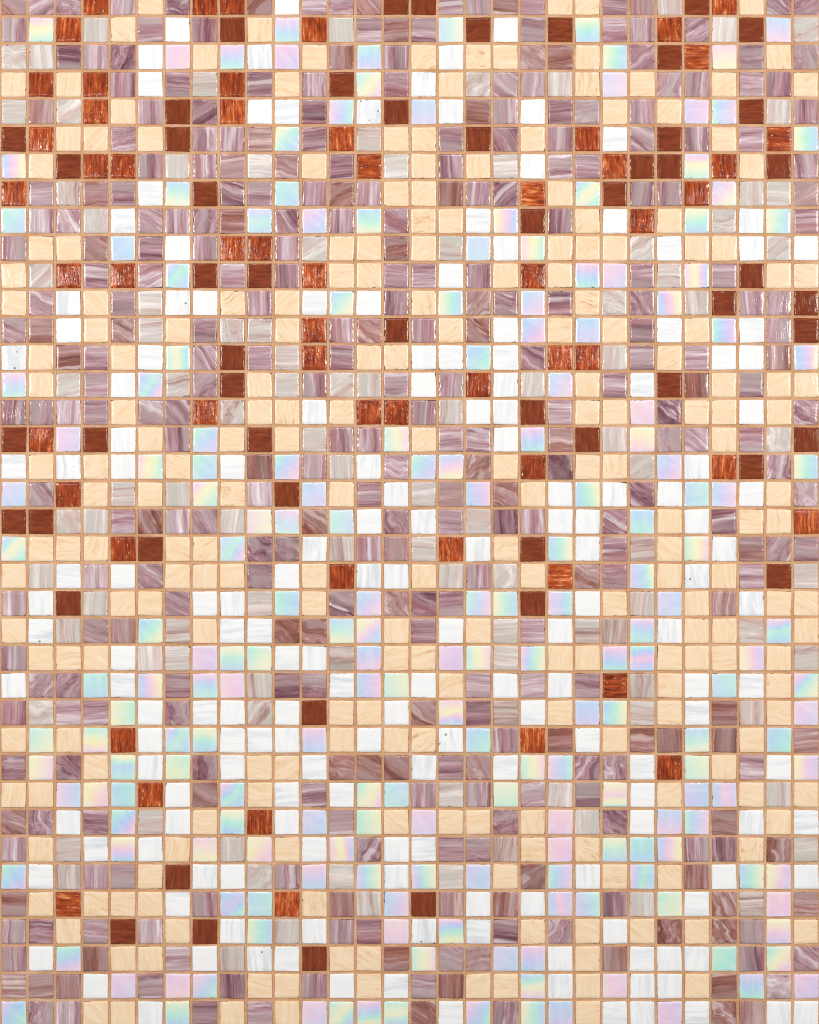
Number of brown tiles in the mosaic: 54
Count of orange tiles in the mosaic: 57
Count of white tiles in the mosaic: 173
